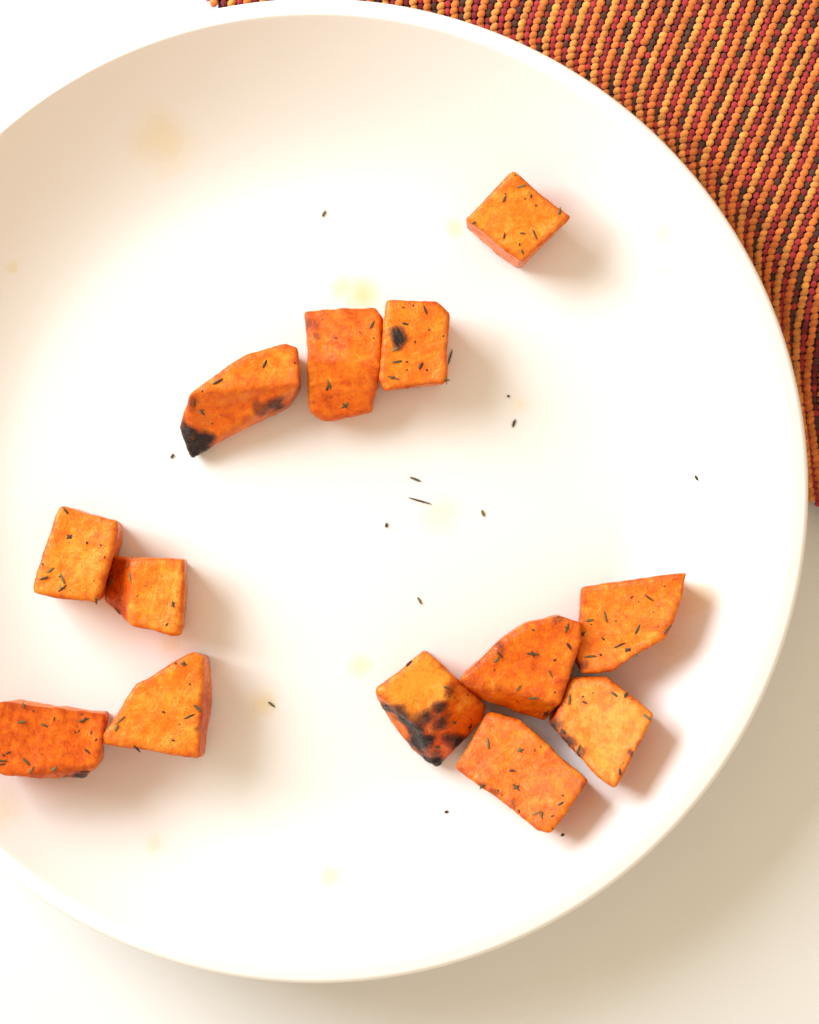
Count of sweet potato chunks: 13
